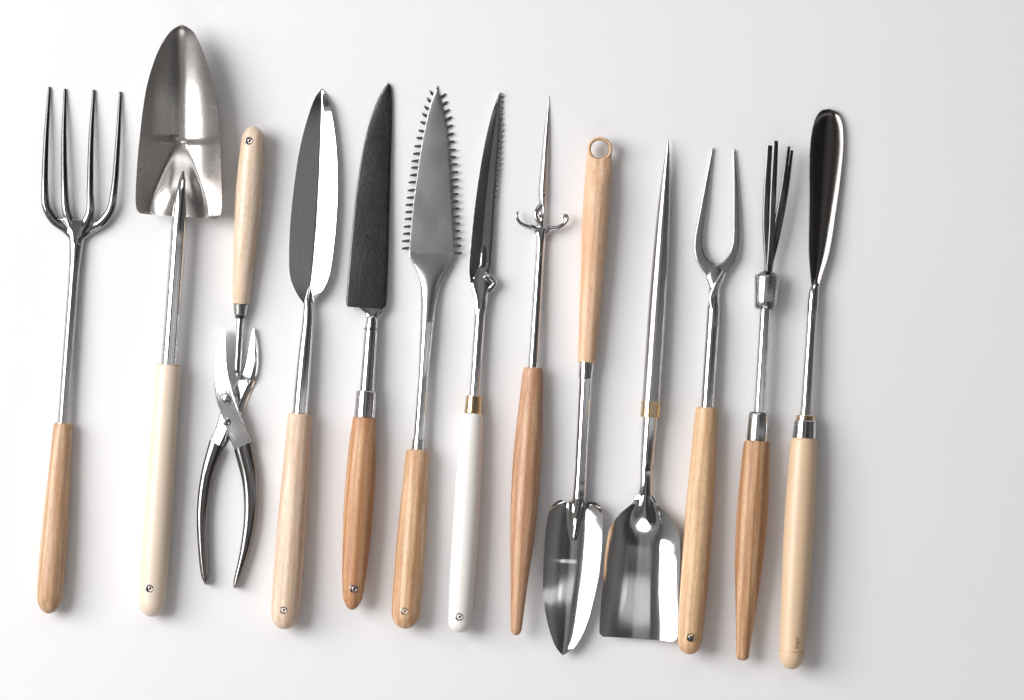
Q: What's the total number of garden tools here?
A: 14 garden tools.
